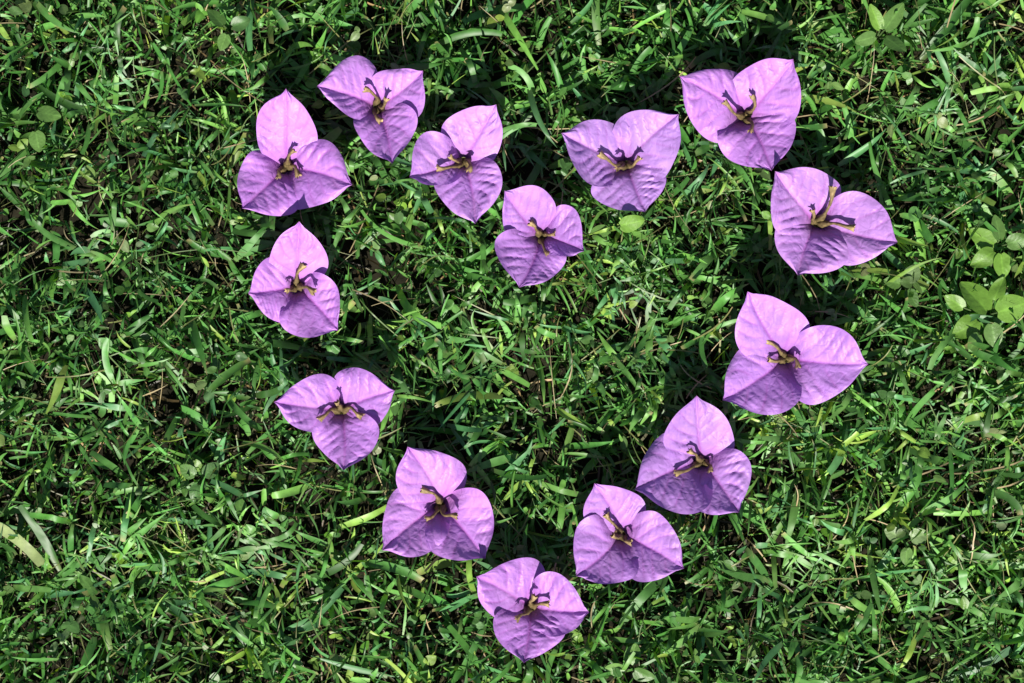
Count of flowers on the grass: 14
